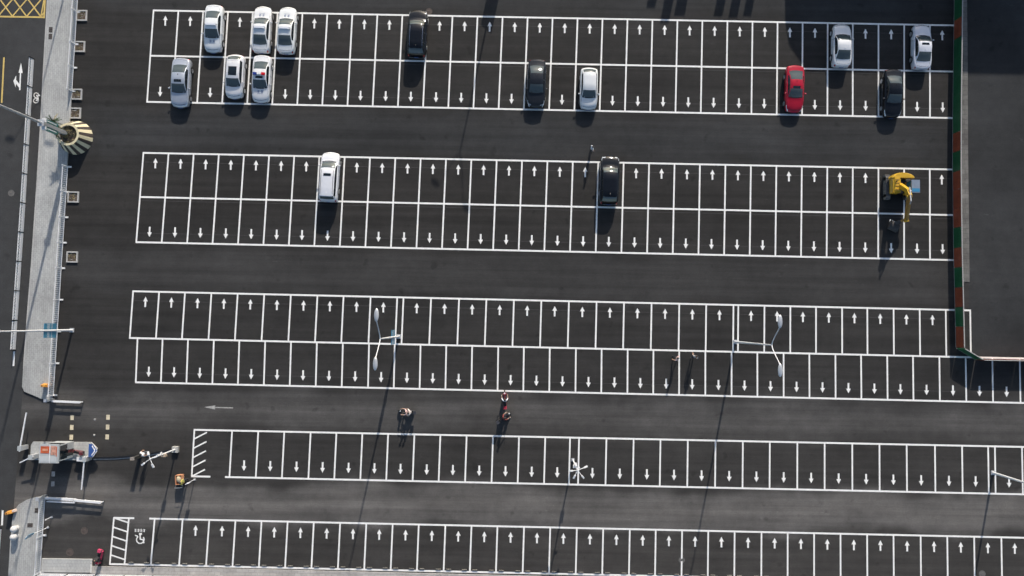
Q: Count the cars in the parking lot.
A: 15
